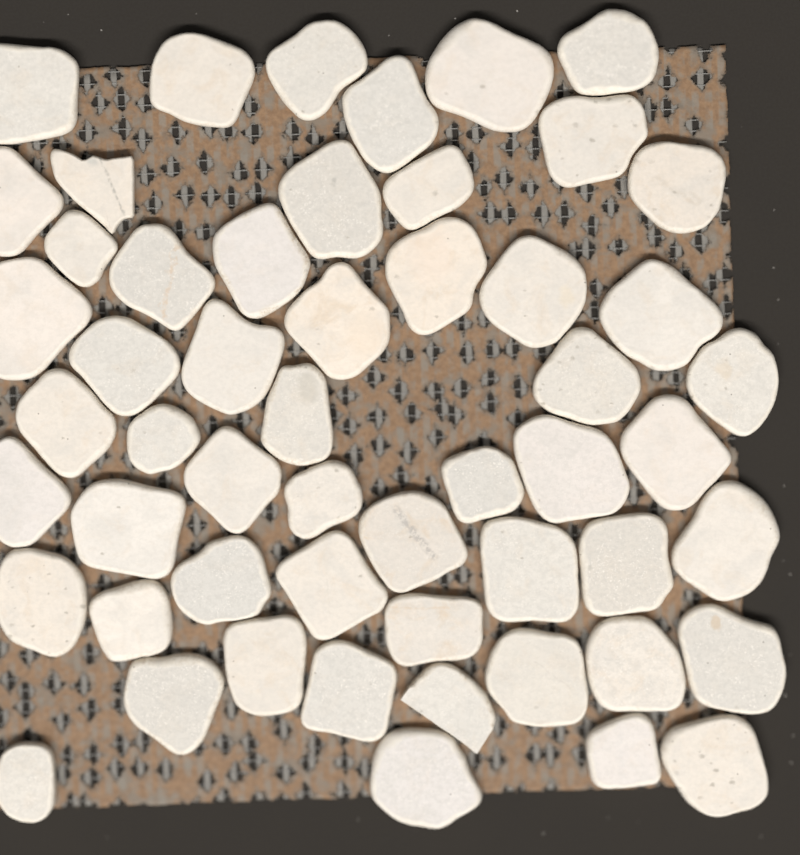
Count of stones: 54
